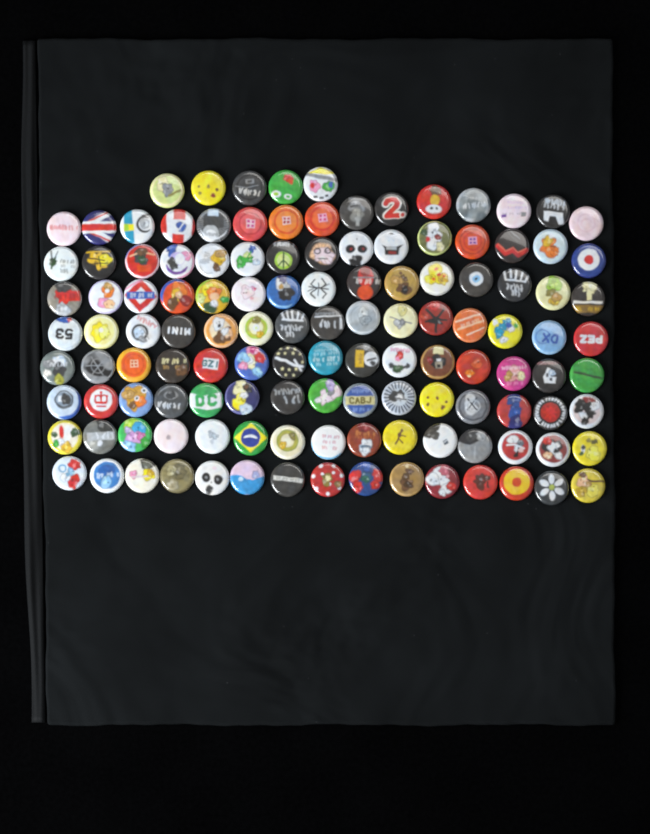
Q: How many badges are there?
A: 125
